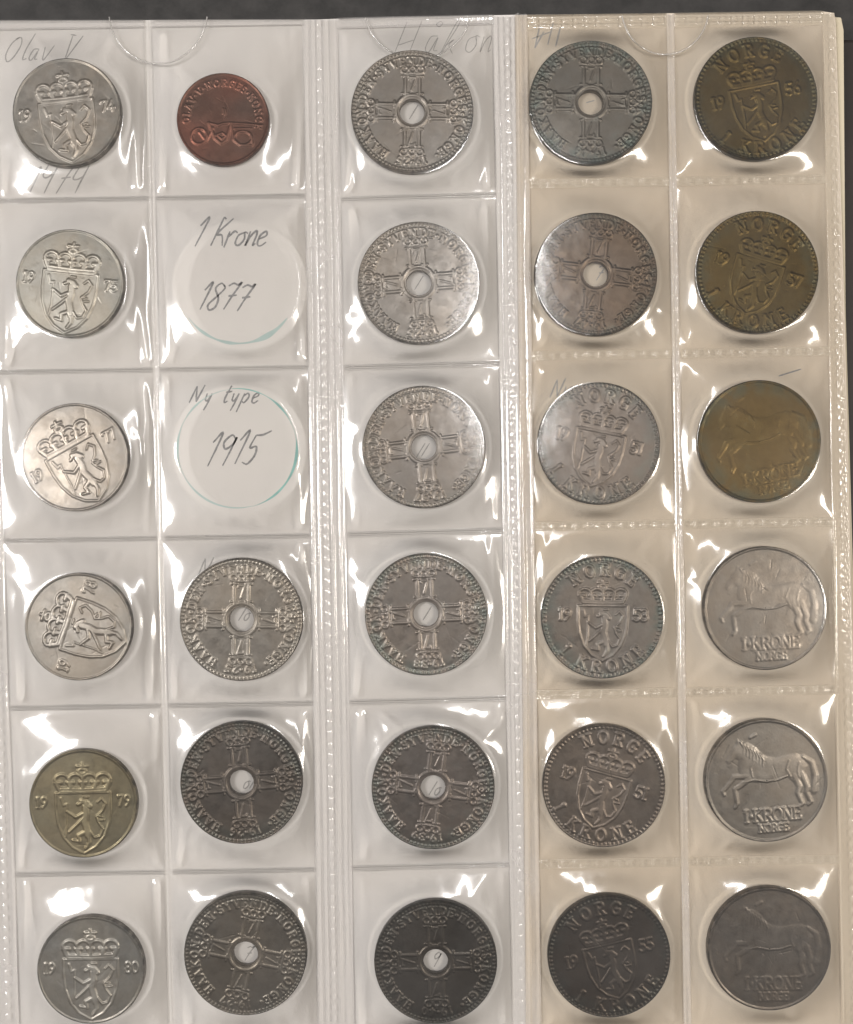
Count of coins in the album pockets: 28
